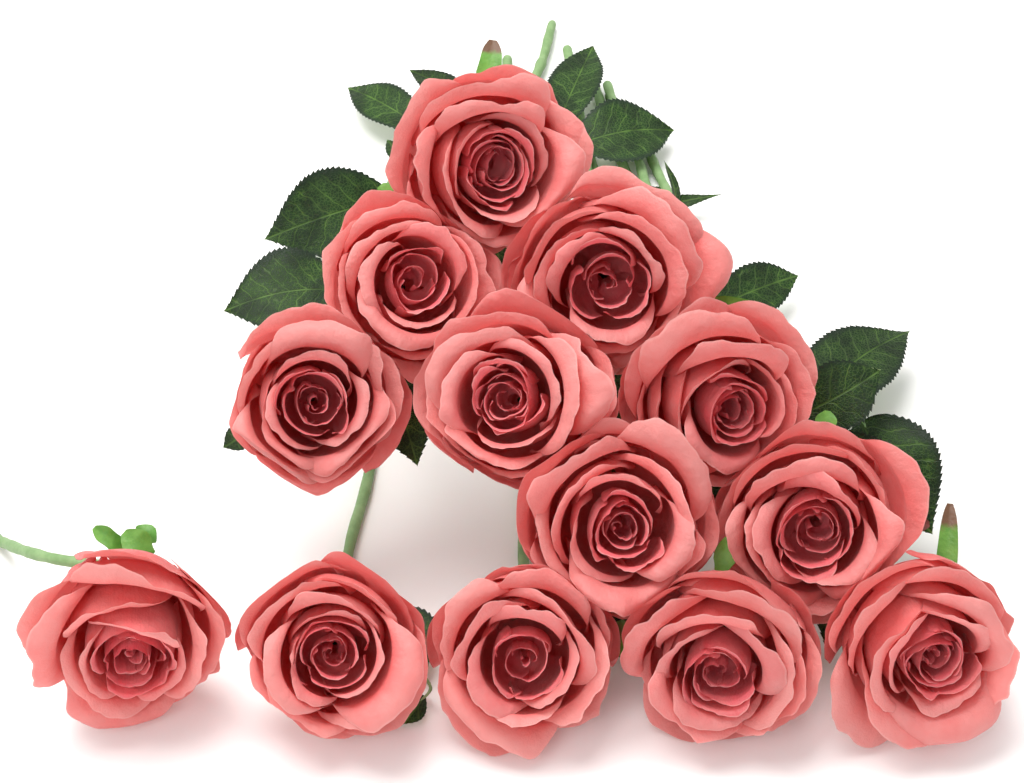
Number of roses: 13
